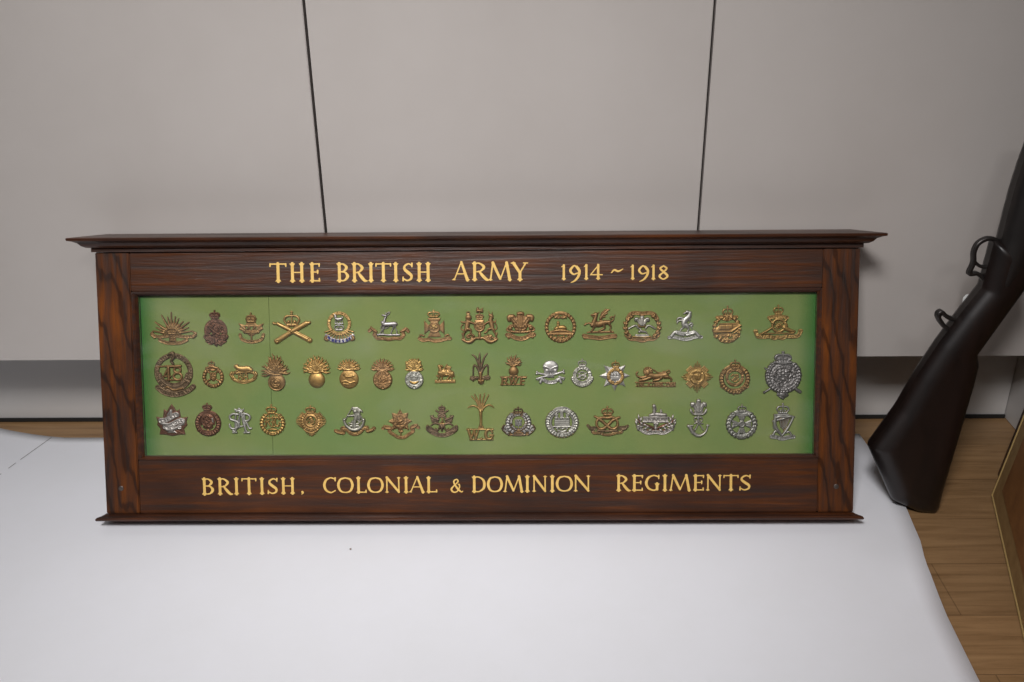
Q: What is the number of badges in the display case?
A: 49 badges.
